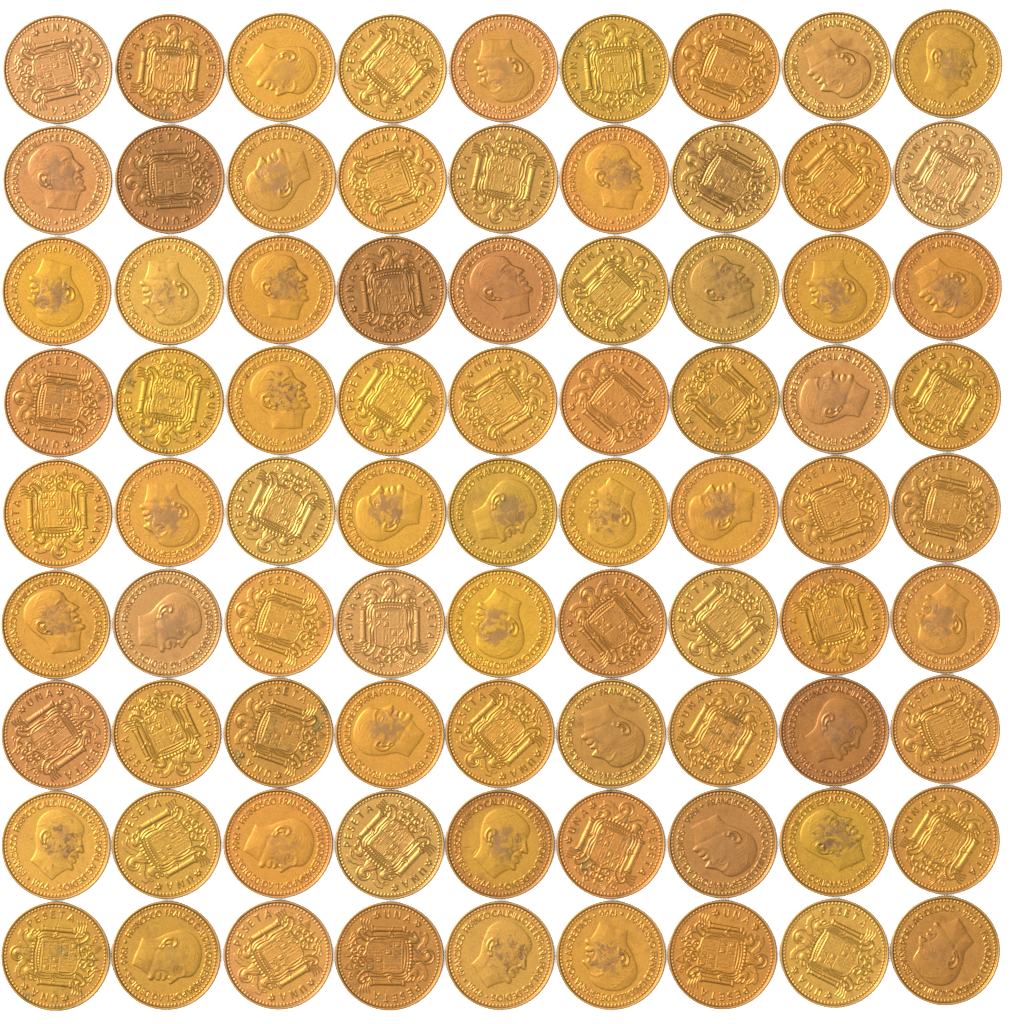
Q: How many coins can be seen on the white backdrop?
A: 81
